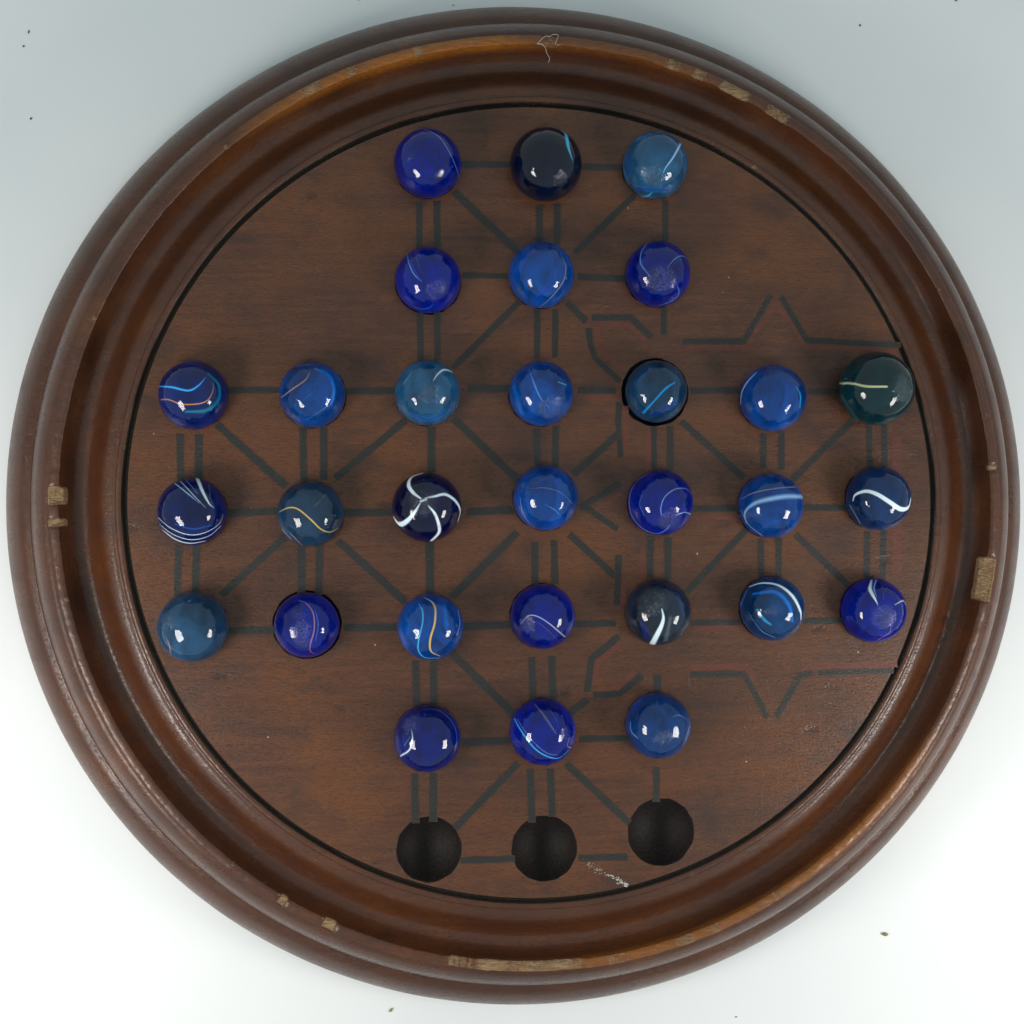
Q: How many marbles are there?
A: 30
